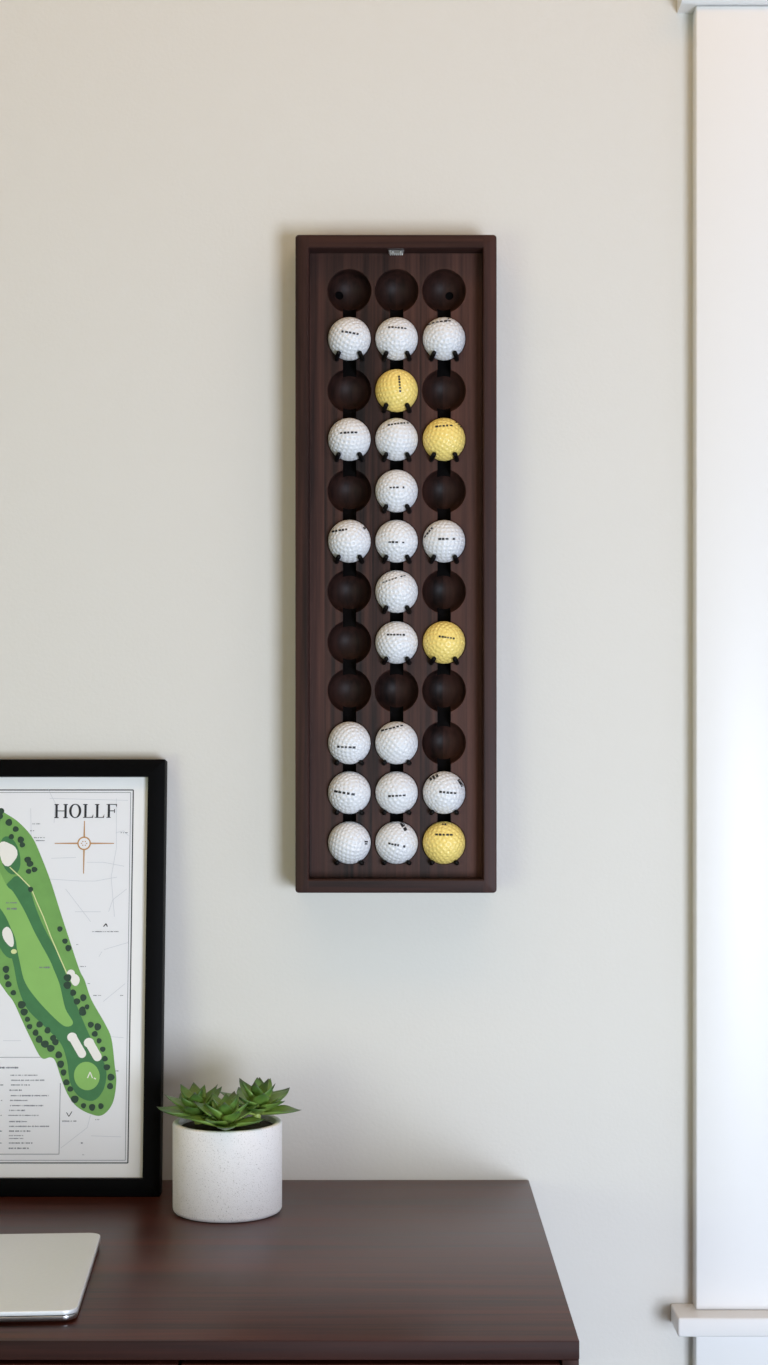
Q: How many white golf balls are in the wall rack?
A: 18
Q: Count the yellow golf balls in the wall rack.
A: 4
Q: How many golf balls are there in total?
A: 22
